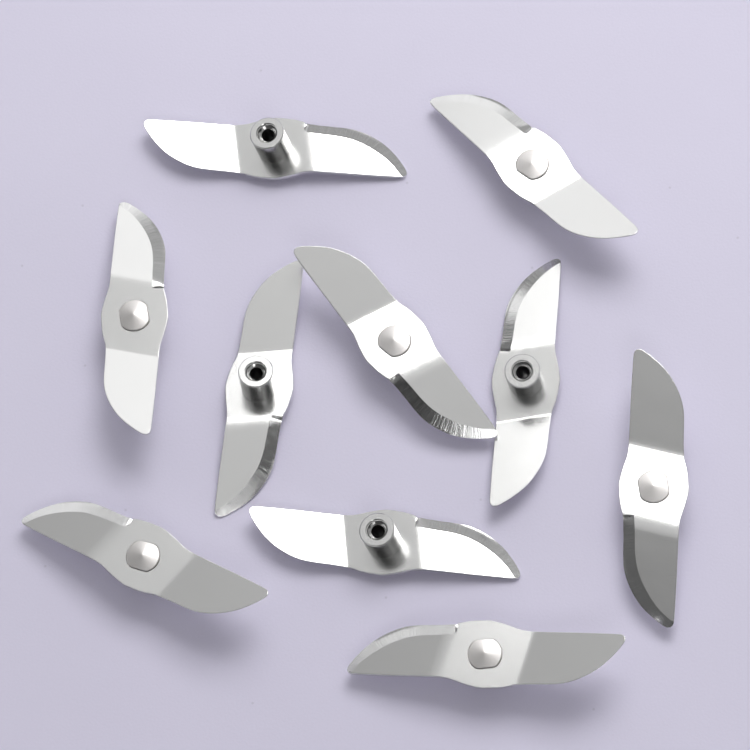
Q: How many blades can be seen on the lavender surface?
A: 10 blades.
